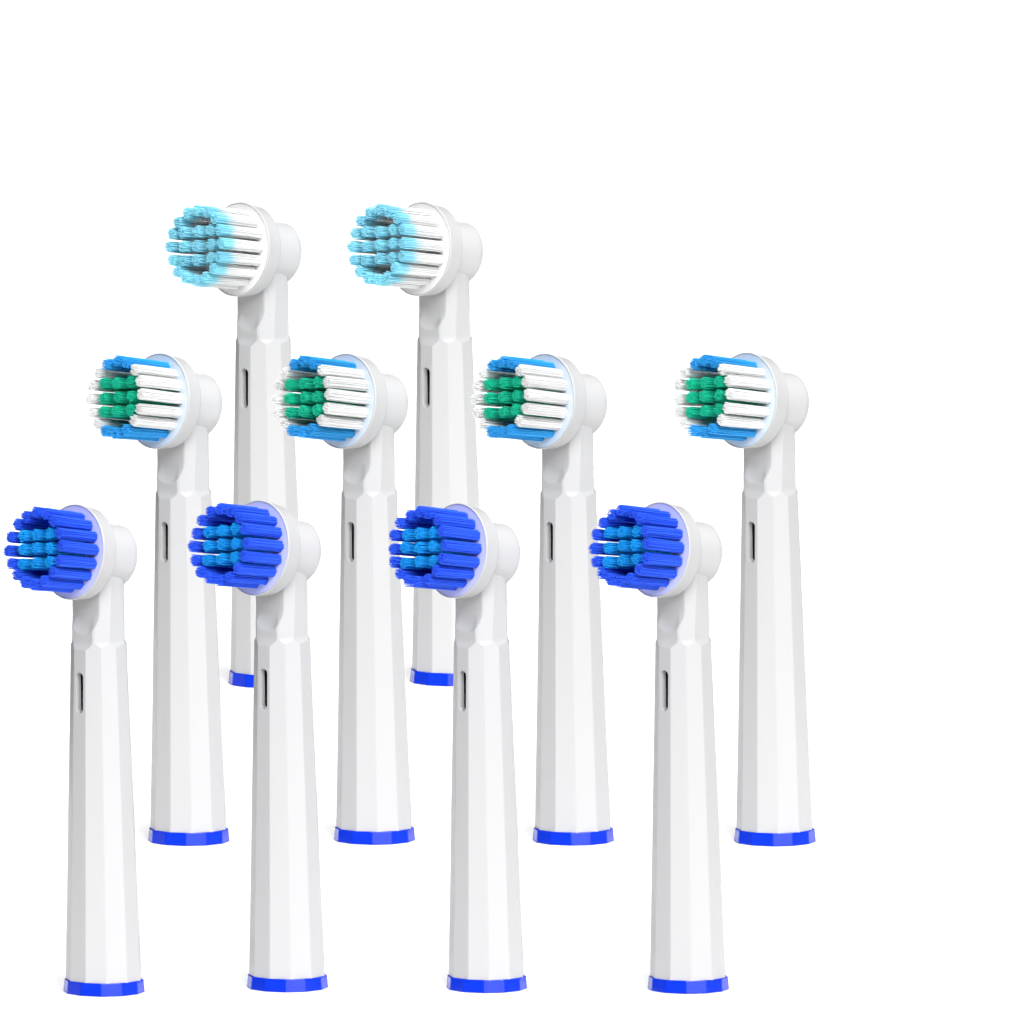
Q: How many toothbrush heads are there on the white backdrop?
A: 10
